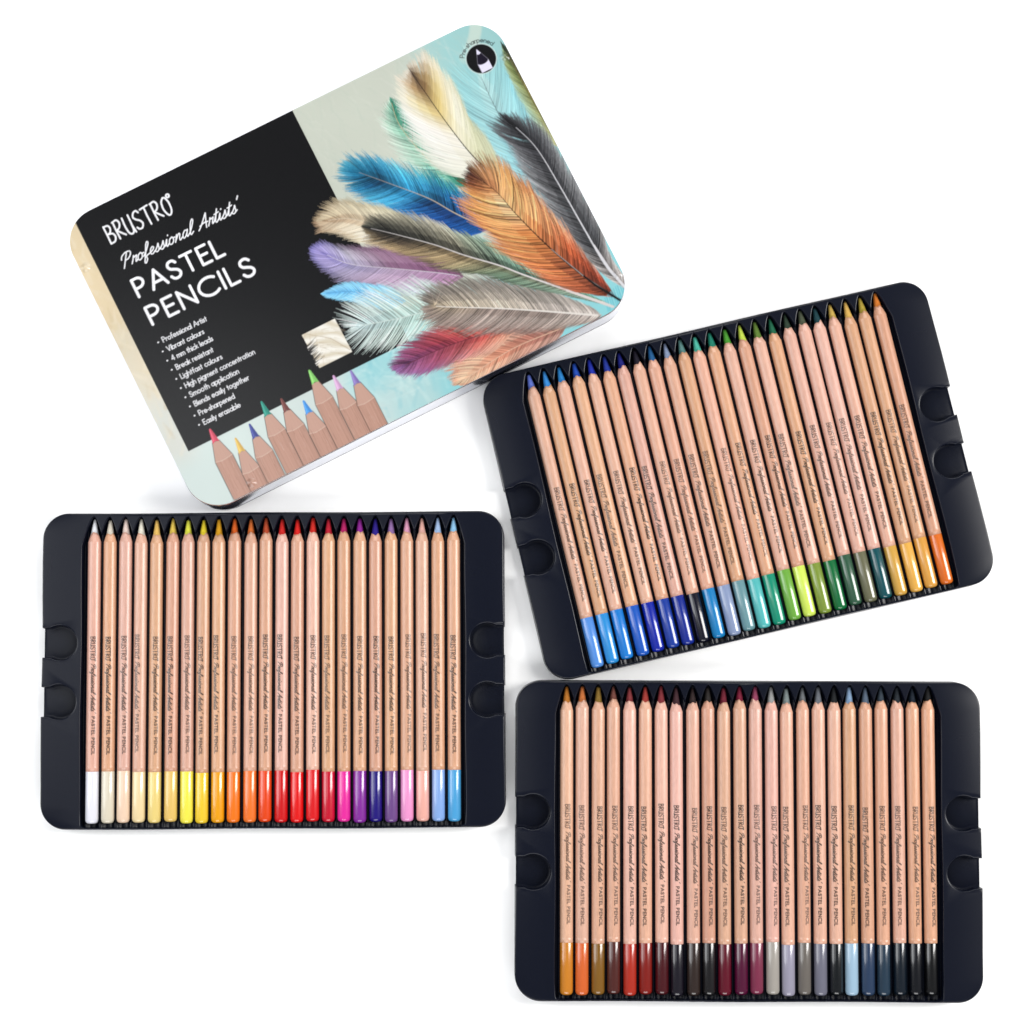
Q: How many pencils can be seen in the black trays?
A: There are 72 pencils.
